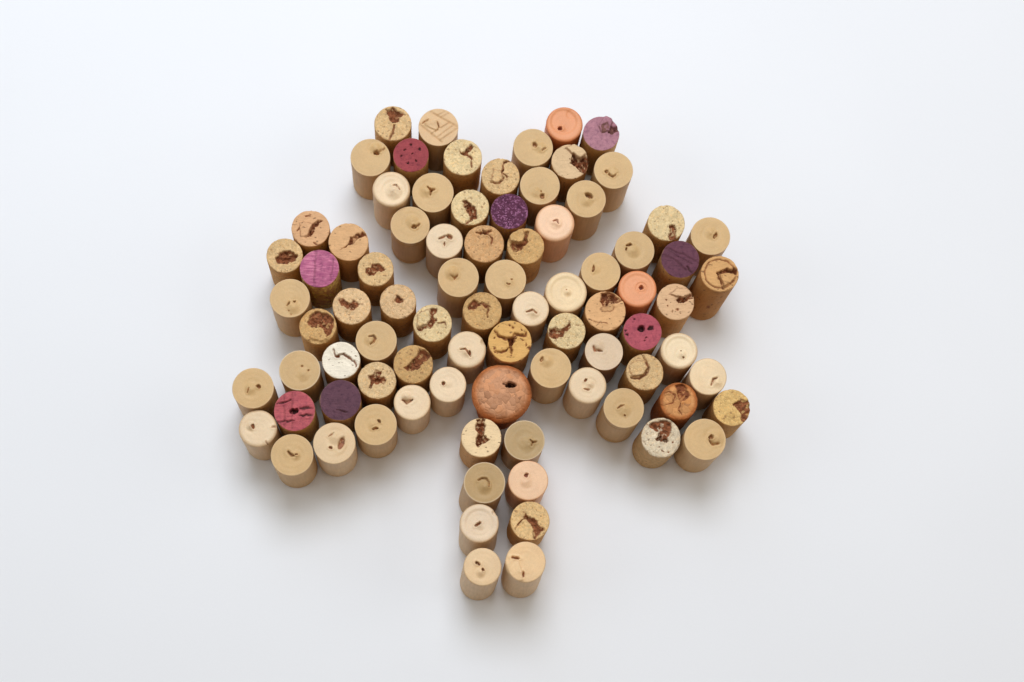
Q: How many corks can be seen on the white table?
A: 84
